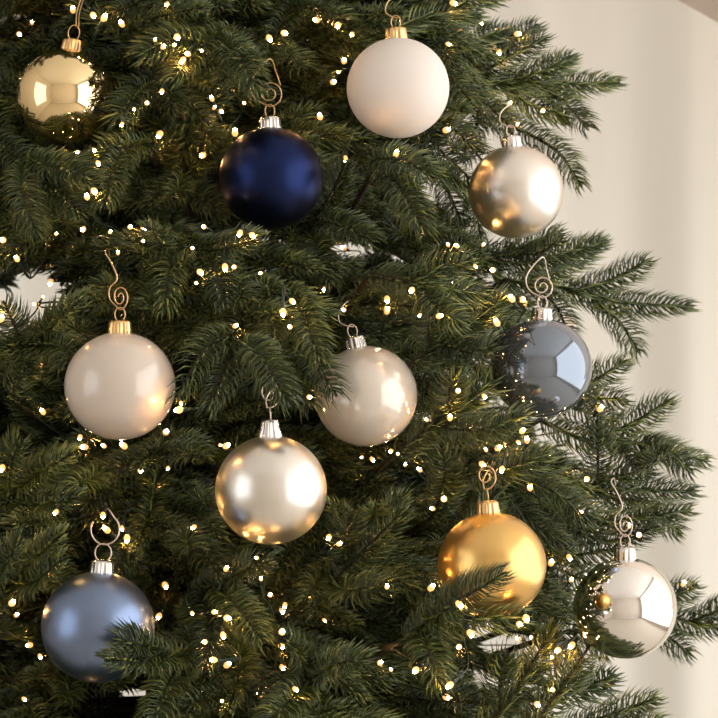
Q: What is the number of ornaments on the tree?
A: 11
